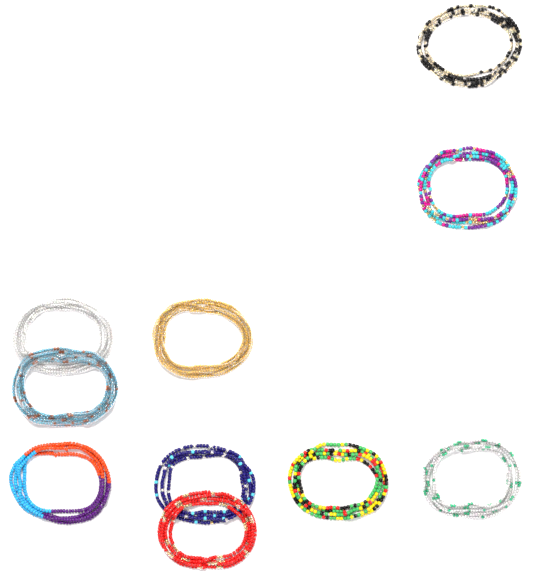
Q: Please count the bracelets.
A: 10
